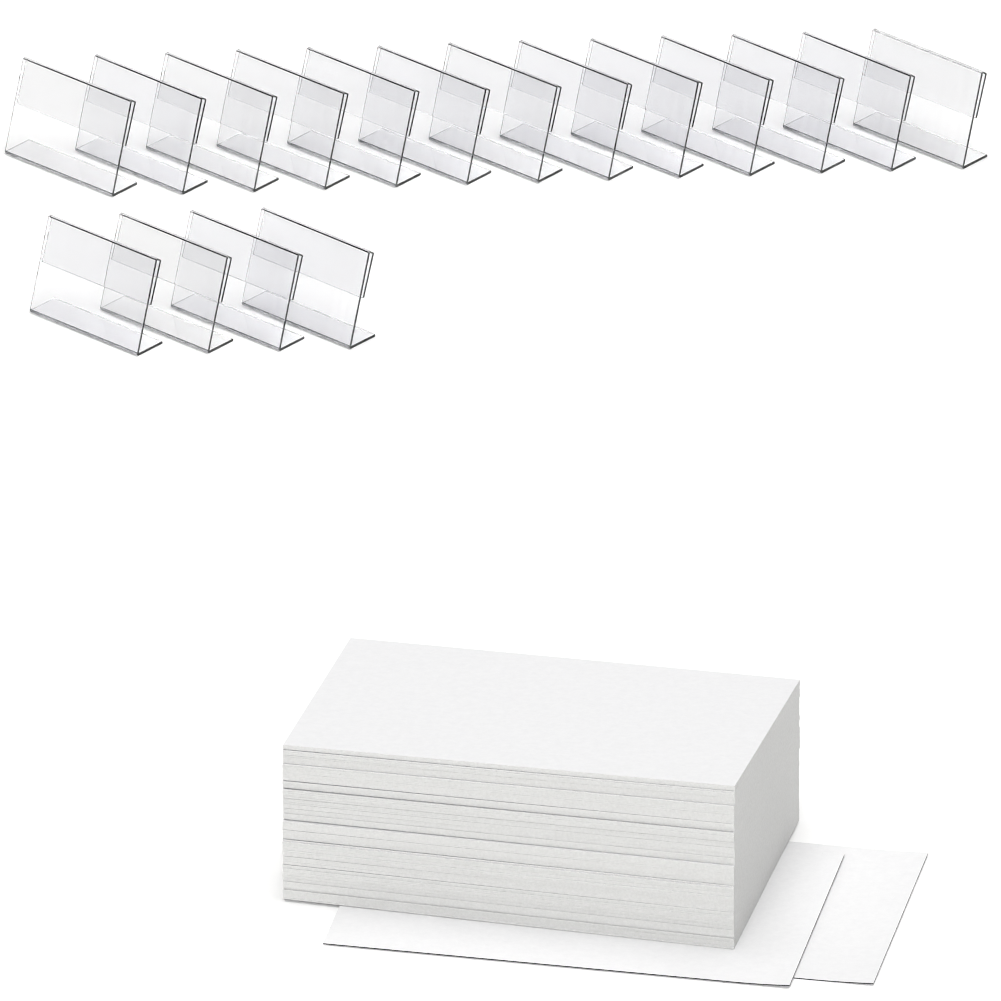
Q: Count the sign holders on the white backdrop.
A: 17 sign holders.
